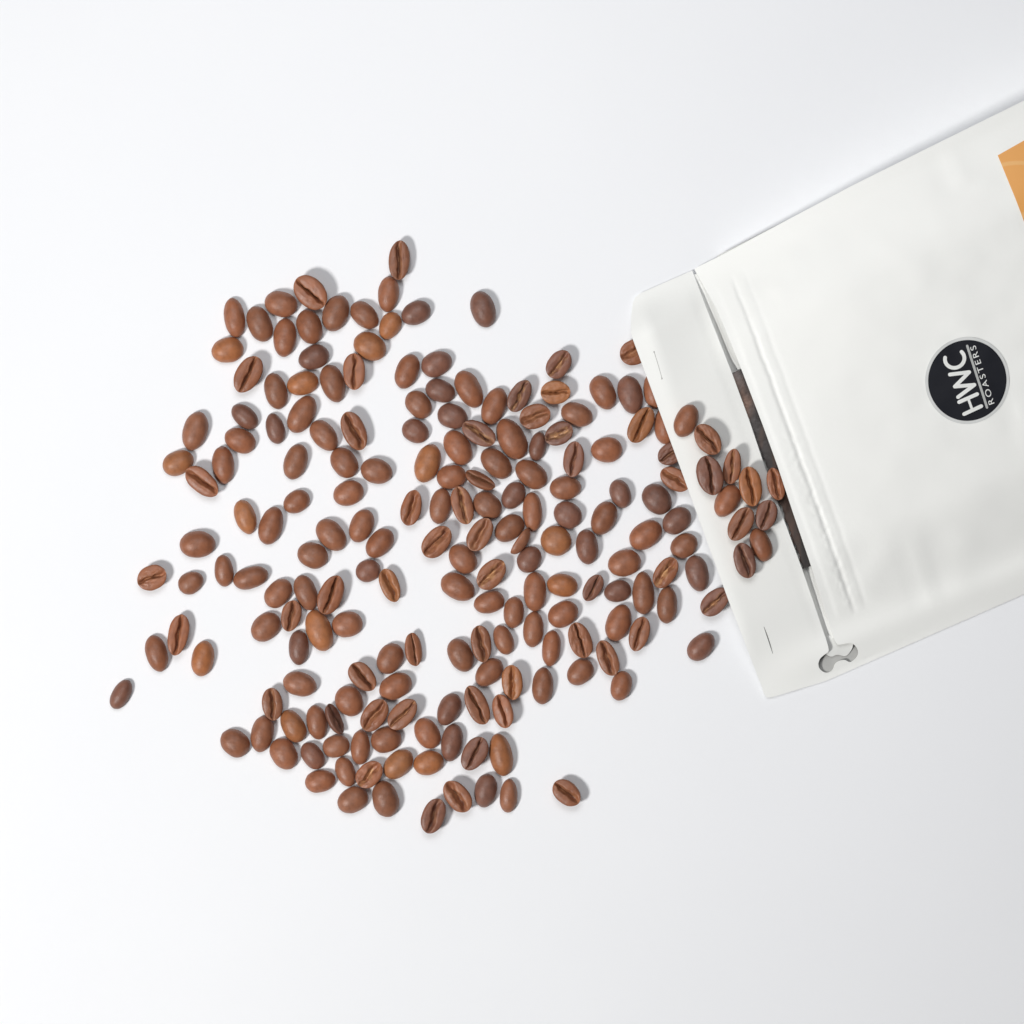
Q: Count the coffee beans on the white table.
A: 195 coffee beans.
